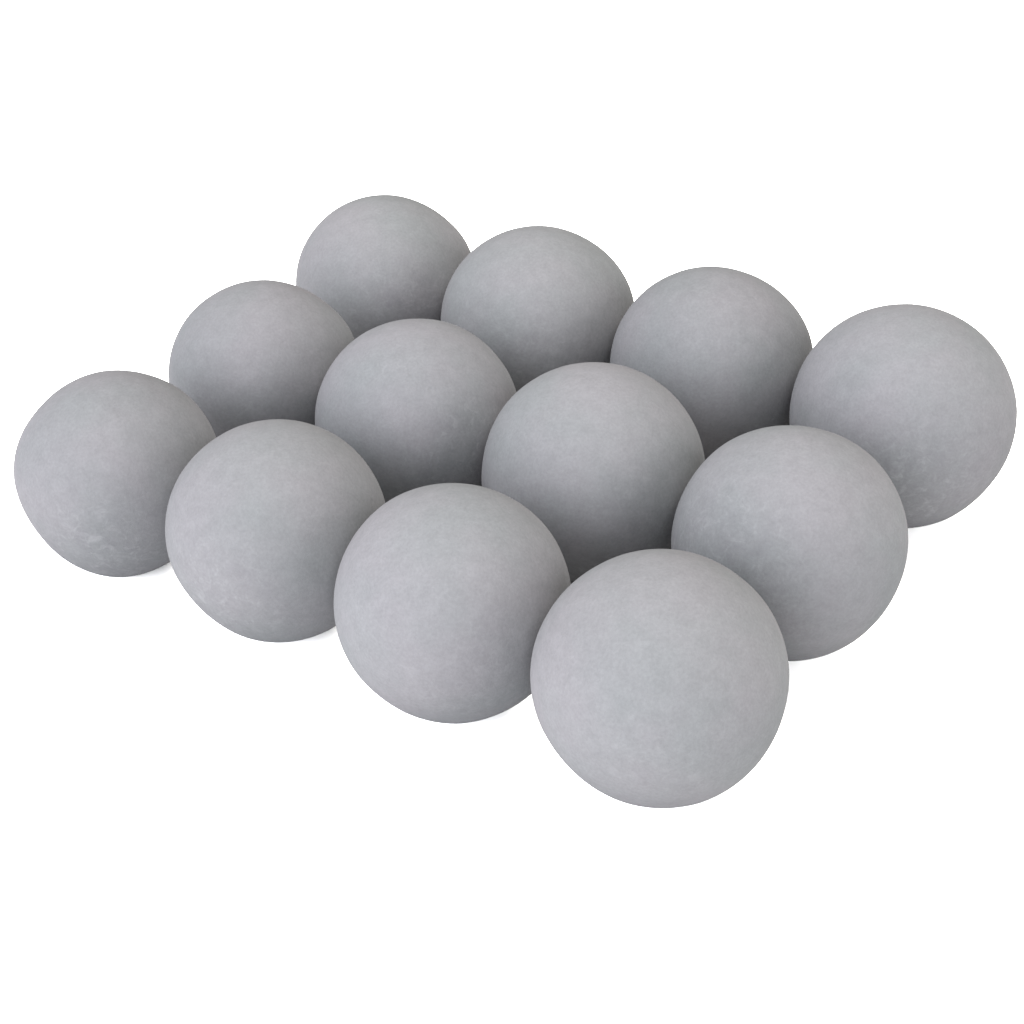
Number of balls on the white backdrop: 12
